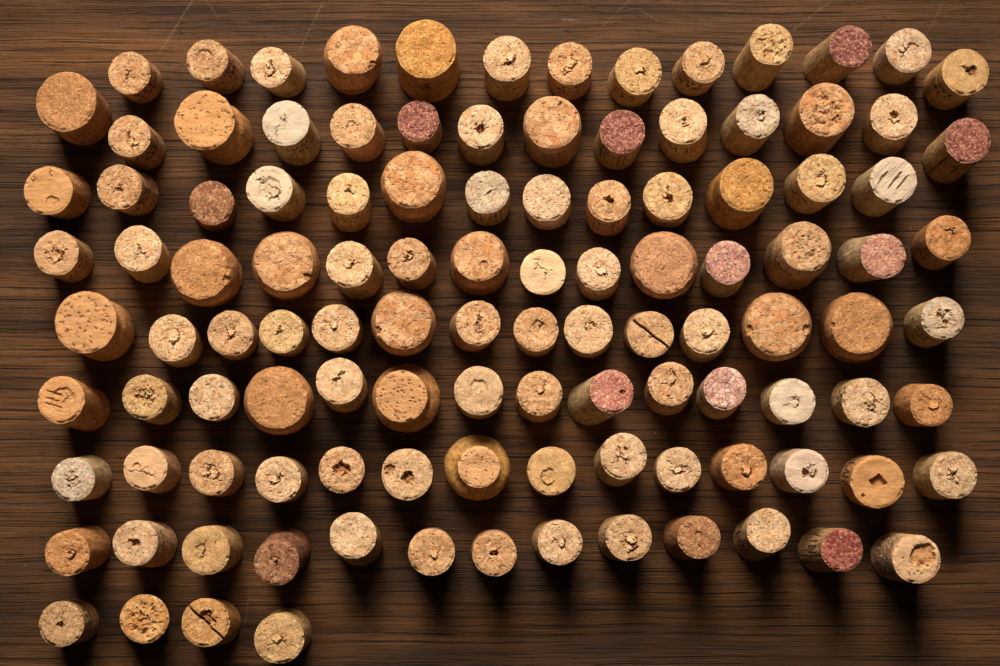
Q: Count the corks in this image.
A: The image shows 113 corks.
